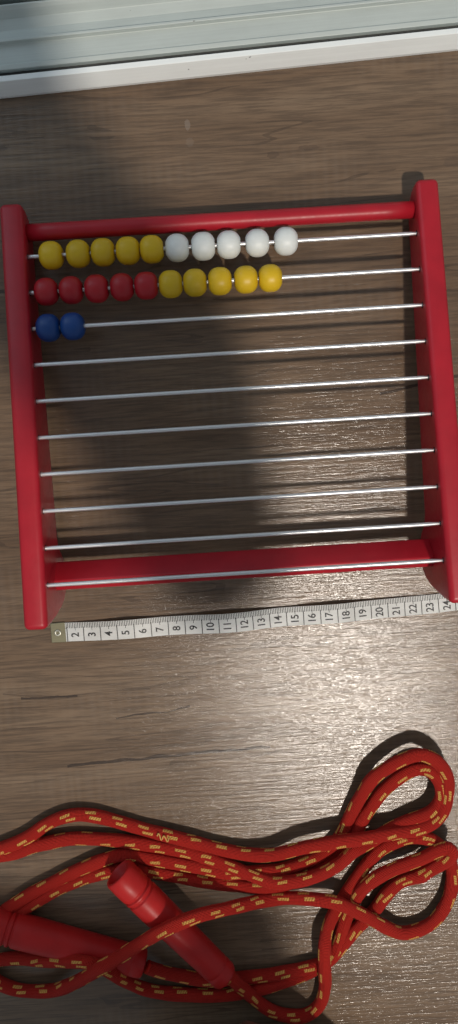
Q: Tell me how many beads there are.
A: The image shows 22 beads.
